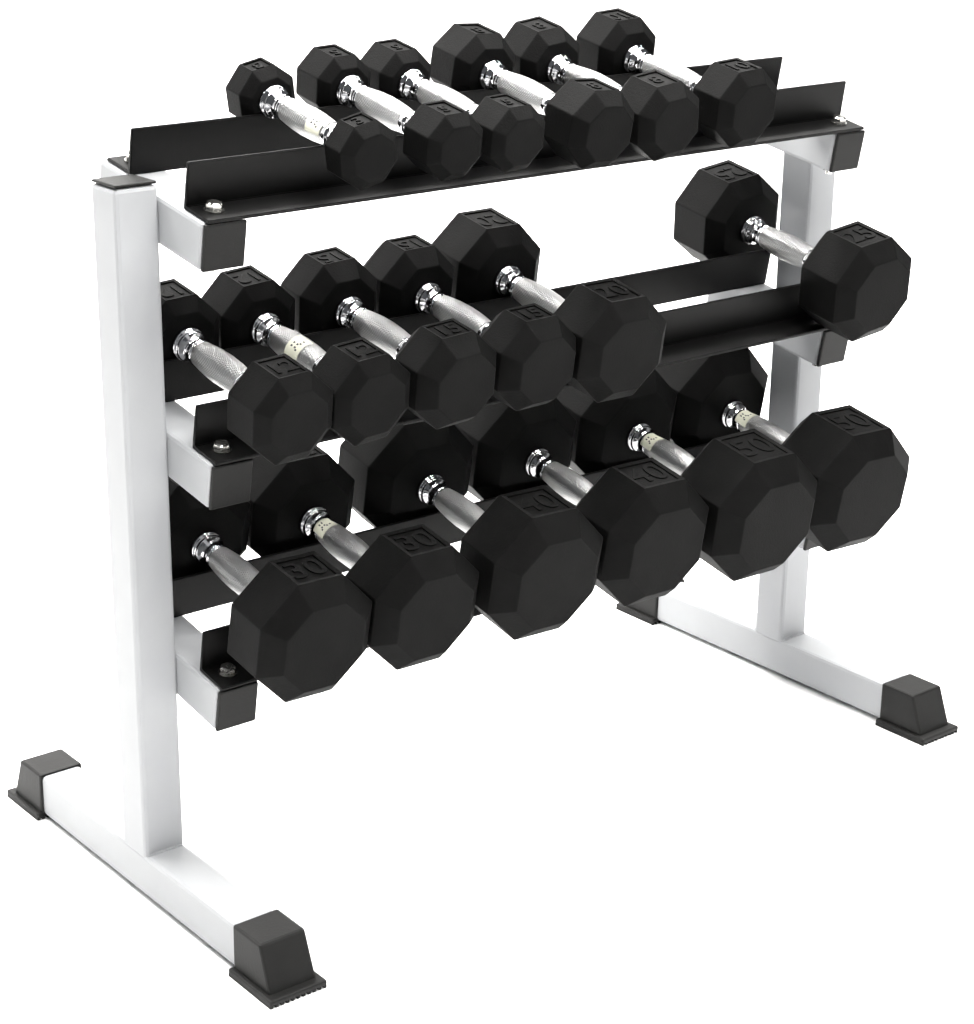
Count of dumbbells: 18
